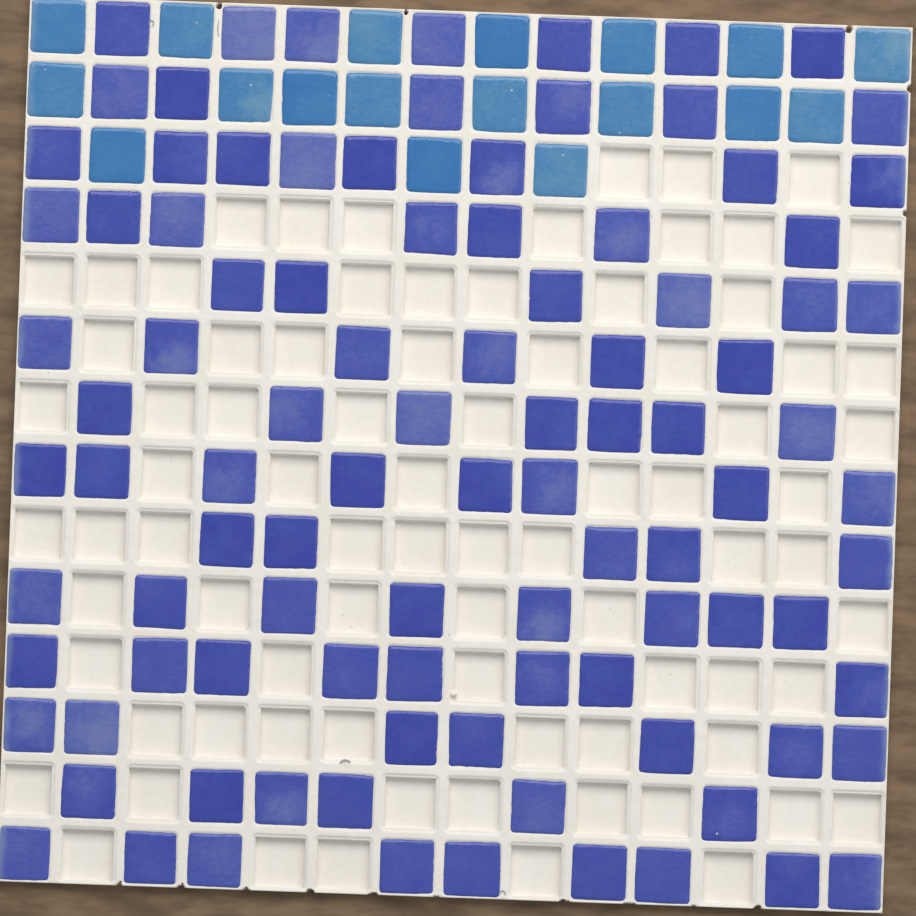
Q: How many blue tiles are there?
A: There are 18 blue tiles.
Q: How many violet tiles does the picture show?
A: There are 98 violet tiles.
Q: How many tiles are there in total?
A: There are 116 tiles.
